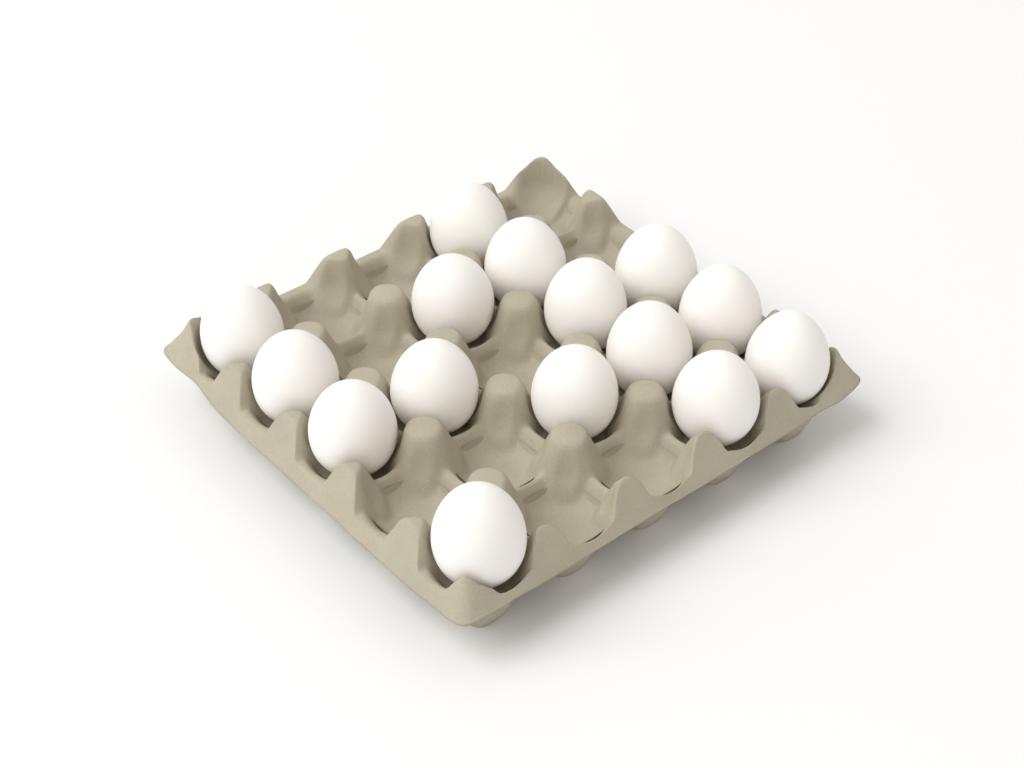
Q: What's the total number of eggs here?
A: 15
